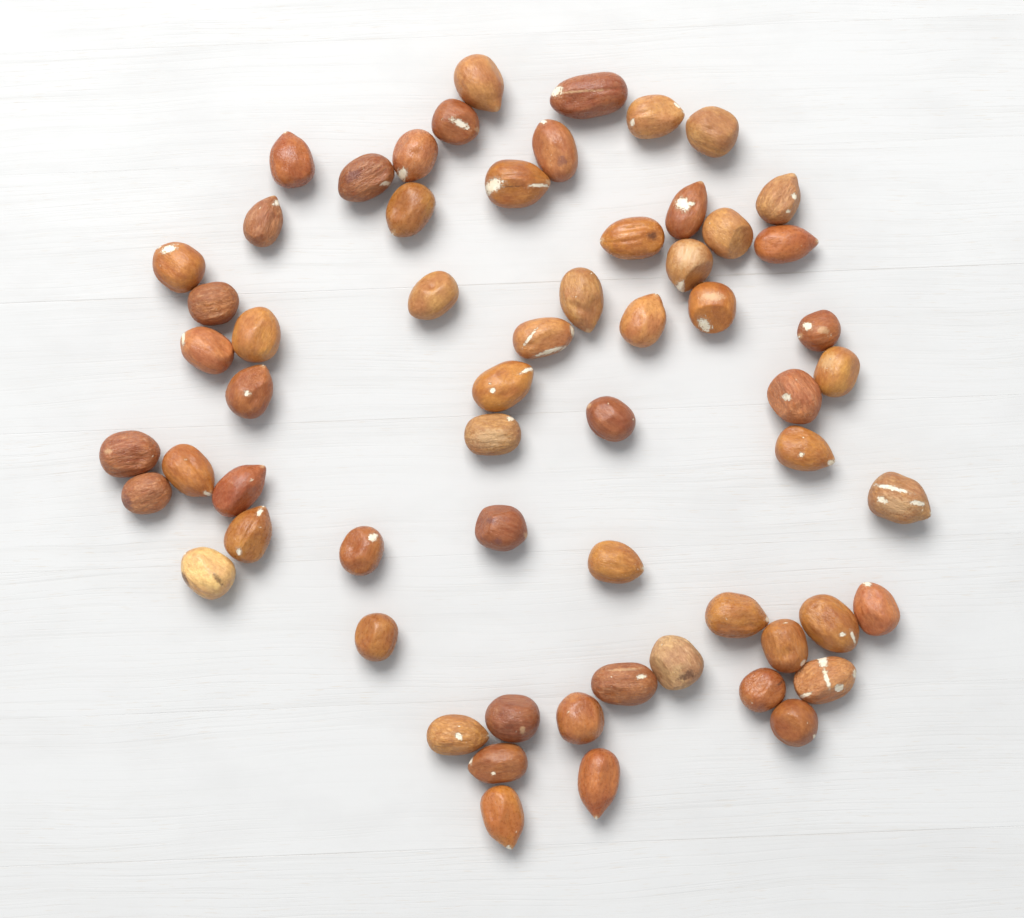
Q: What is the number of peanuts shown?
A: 61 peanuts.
